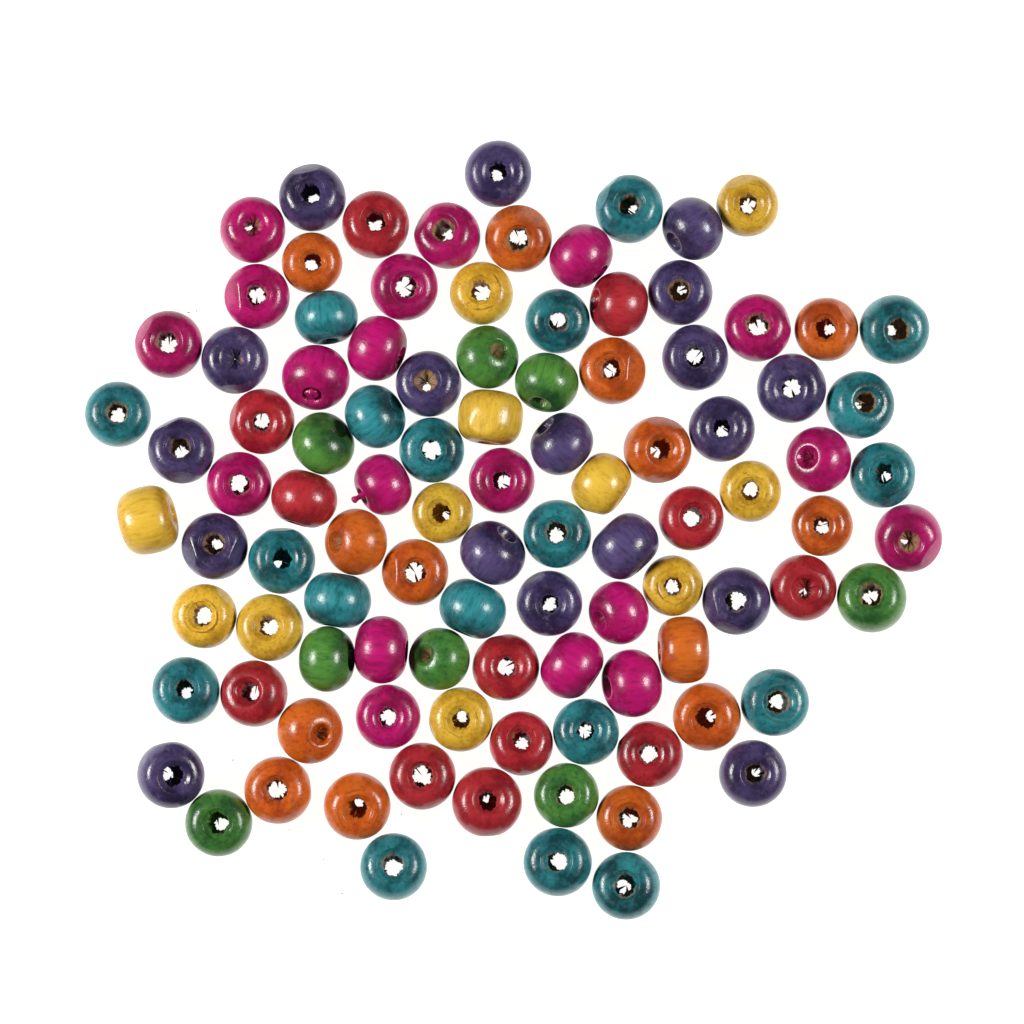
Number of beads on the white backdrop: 101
